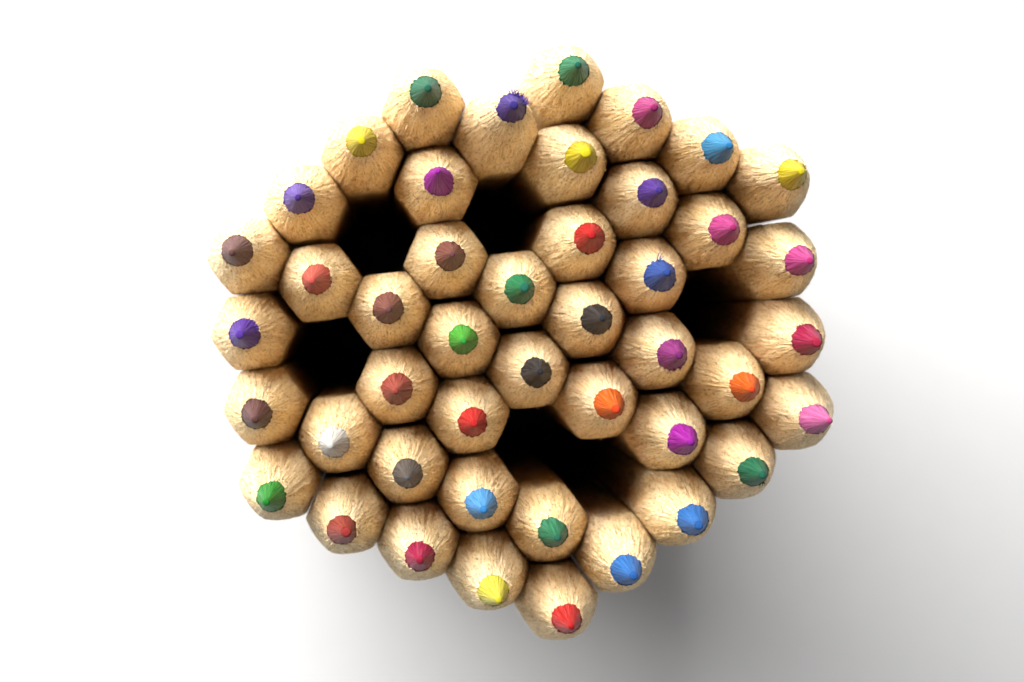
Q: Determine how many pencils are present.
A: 45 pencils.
